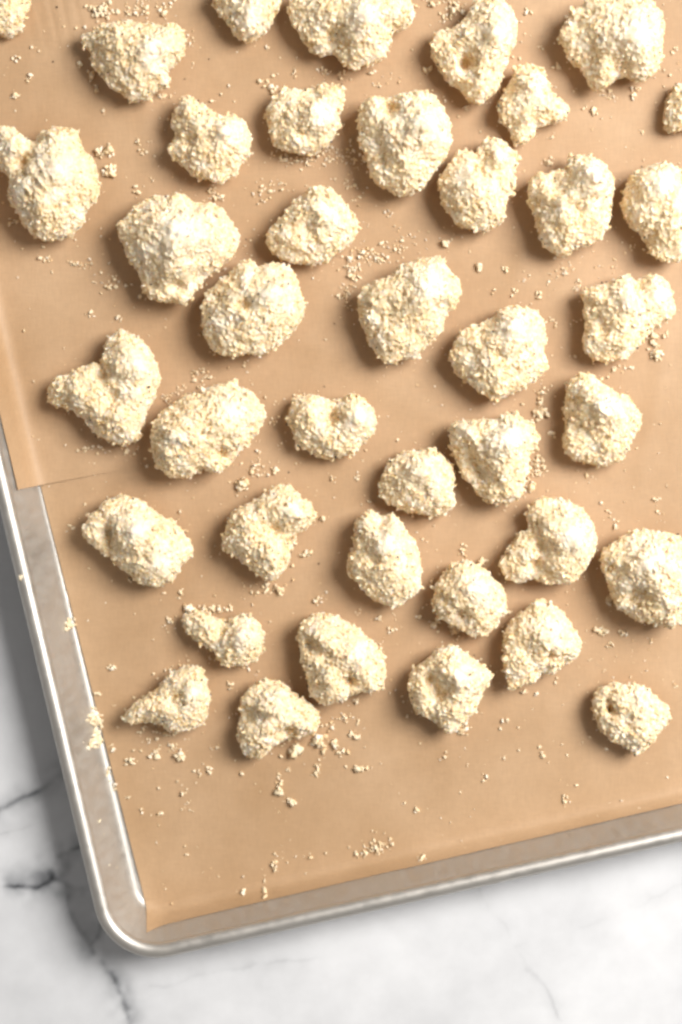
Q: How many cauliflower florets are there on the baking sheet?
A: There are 40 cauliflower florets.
